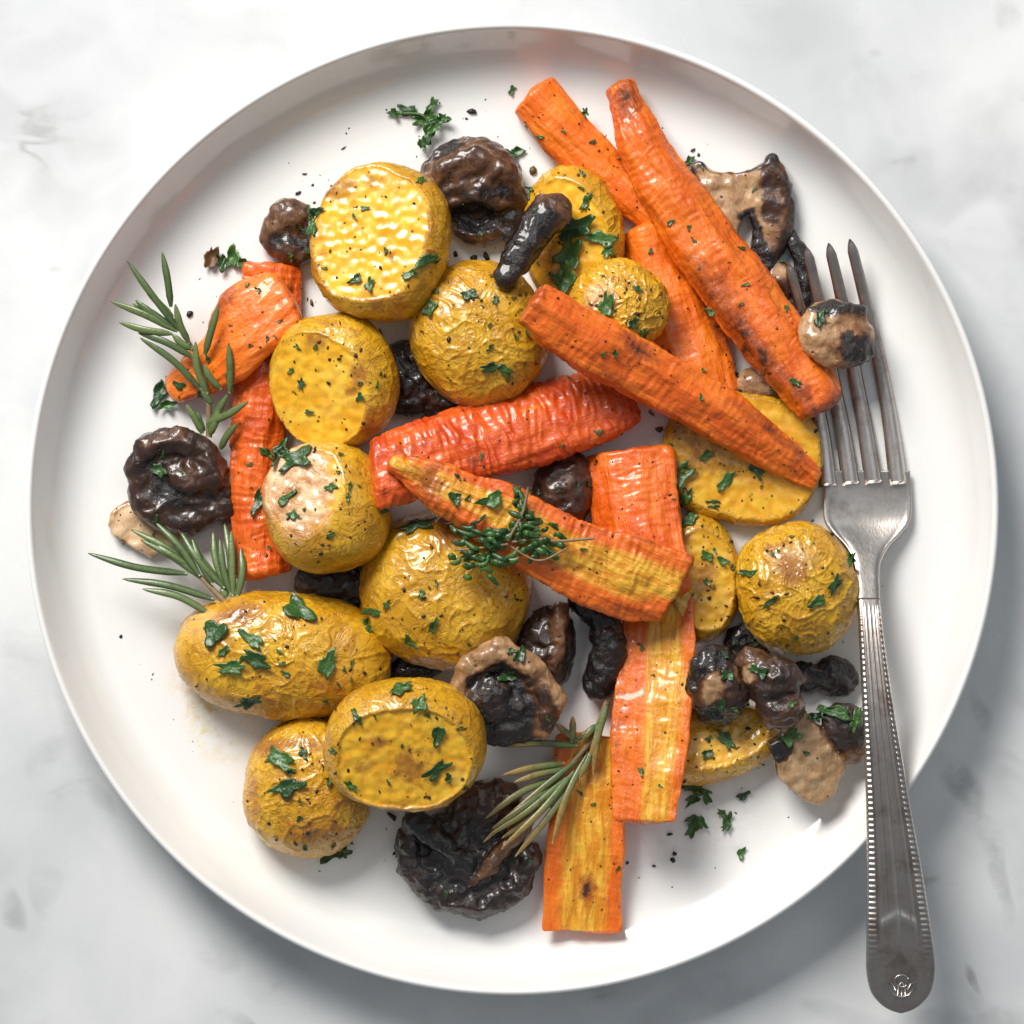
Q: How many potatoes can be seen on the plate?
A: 14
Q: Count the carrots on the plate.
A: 11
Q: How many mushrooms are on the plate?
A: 21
